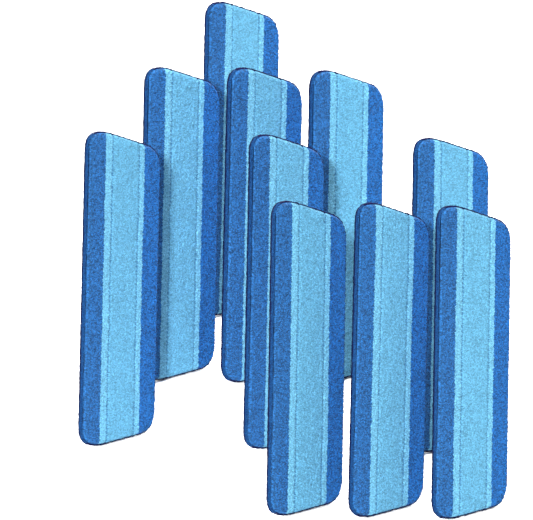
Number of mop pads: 10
